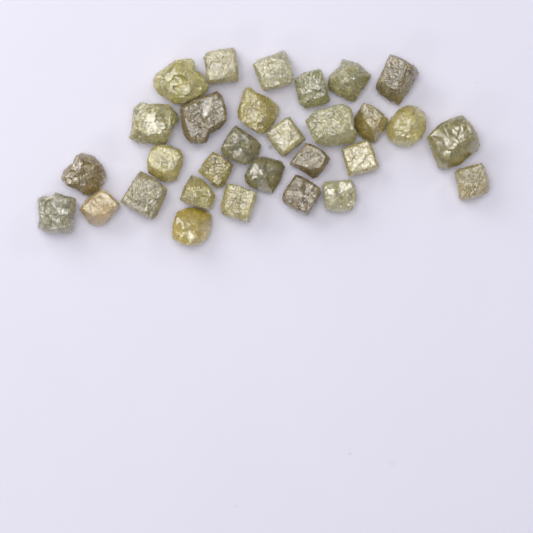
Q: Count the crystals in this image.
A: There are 30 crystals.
